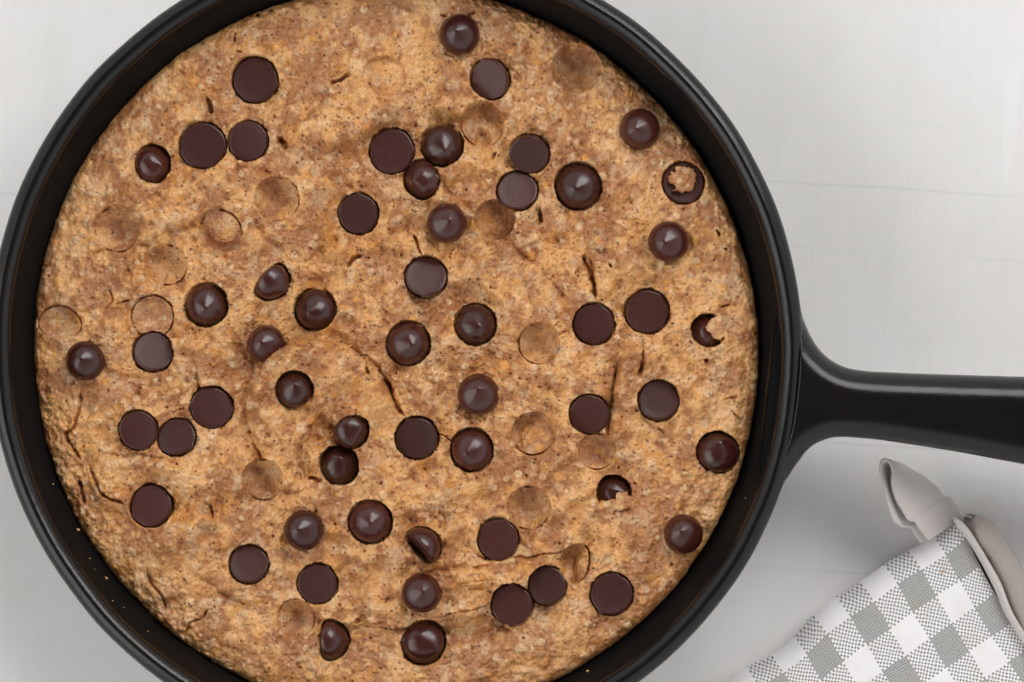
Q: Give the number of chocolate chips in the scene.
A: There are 56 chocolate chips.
